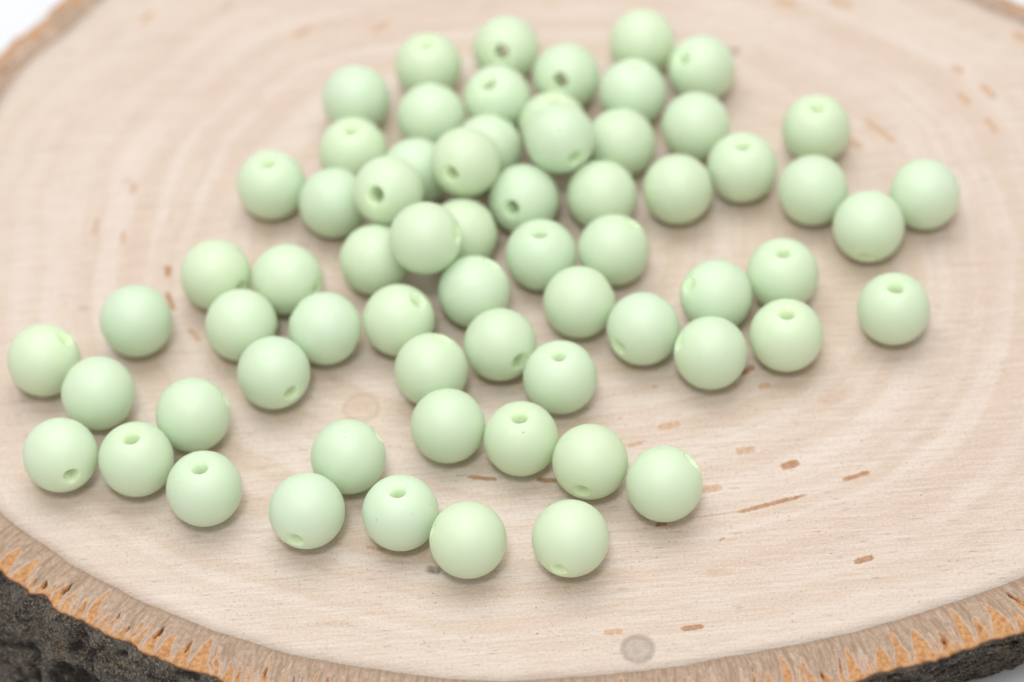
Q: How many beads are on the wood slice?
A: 66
